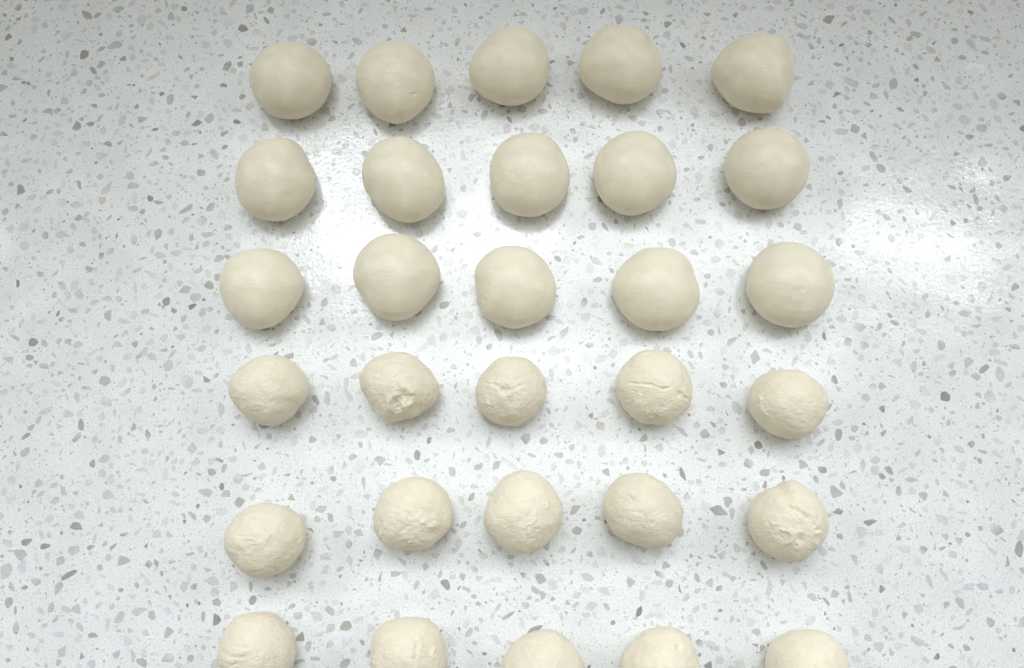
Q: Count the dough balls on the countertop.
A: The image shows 30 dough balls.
